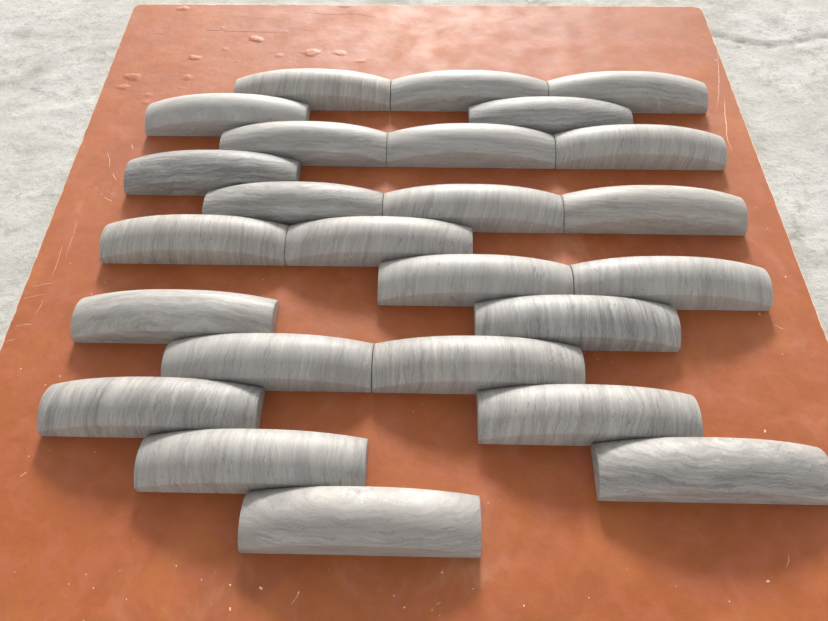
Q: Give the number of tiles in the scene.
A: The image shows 25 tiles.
